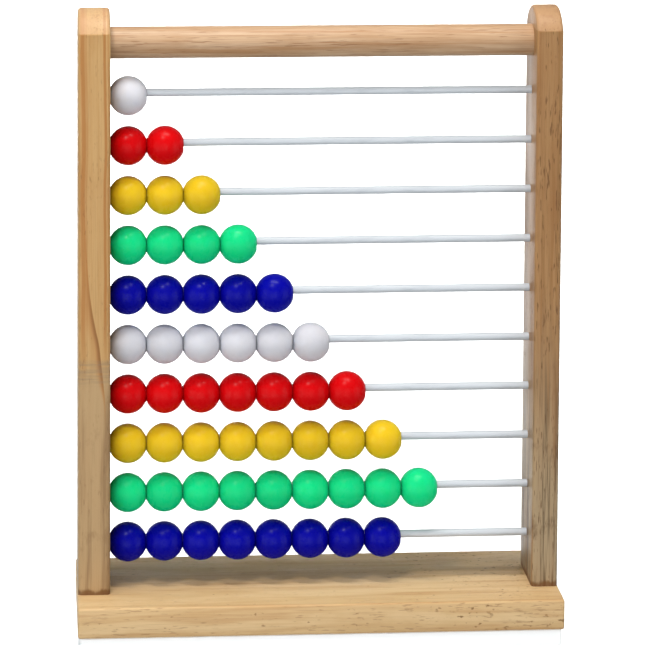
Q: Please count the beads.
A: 53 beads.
